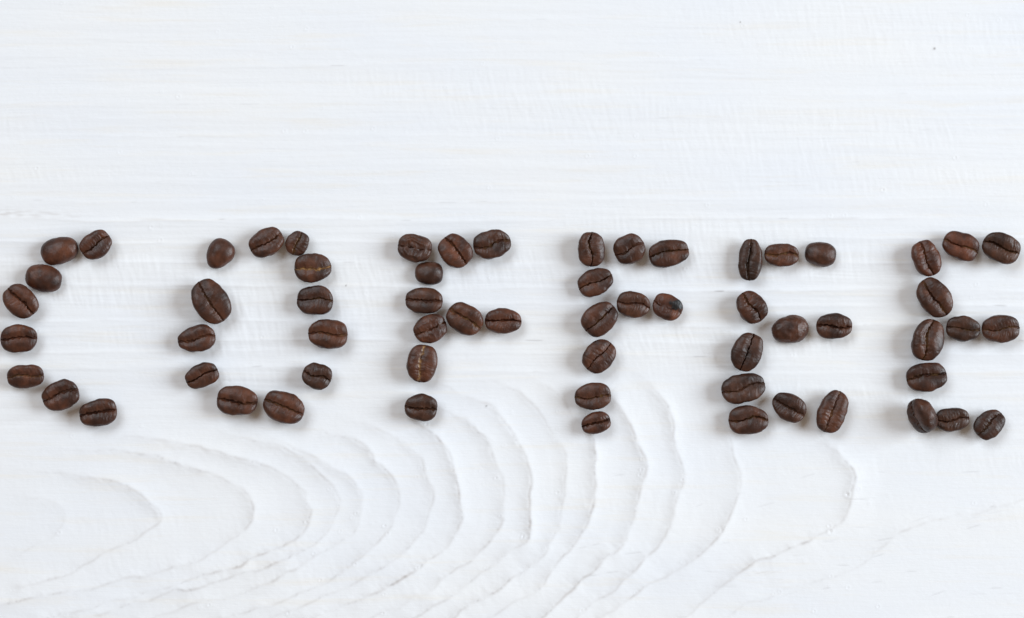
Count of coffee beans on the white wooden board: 62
